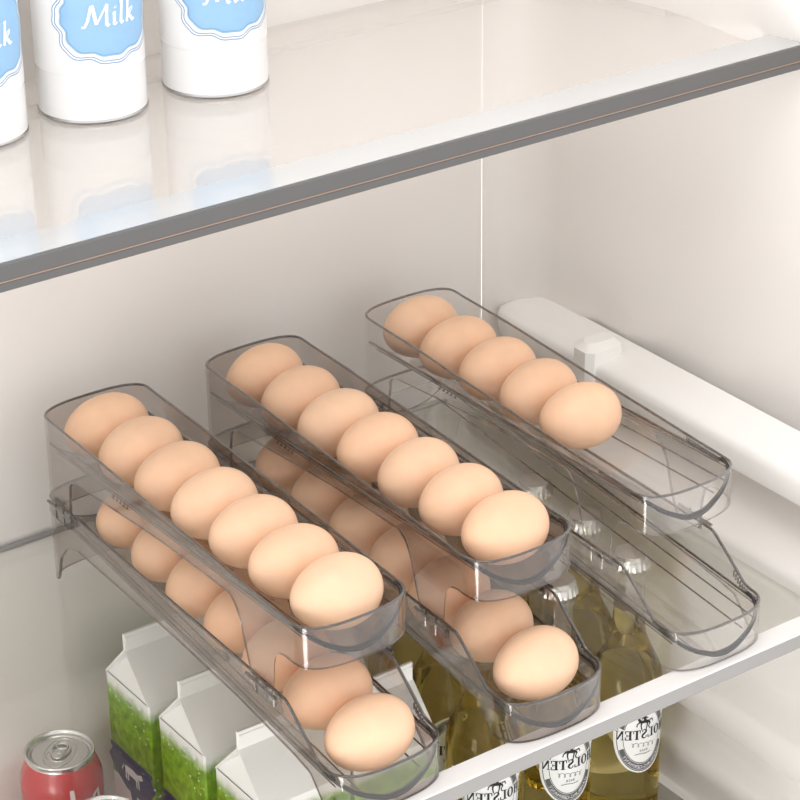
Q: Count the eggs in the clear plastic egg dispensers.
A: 33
